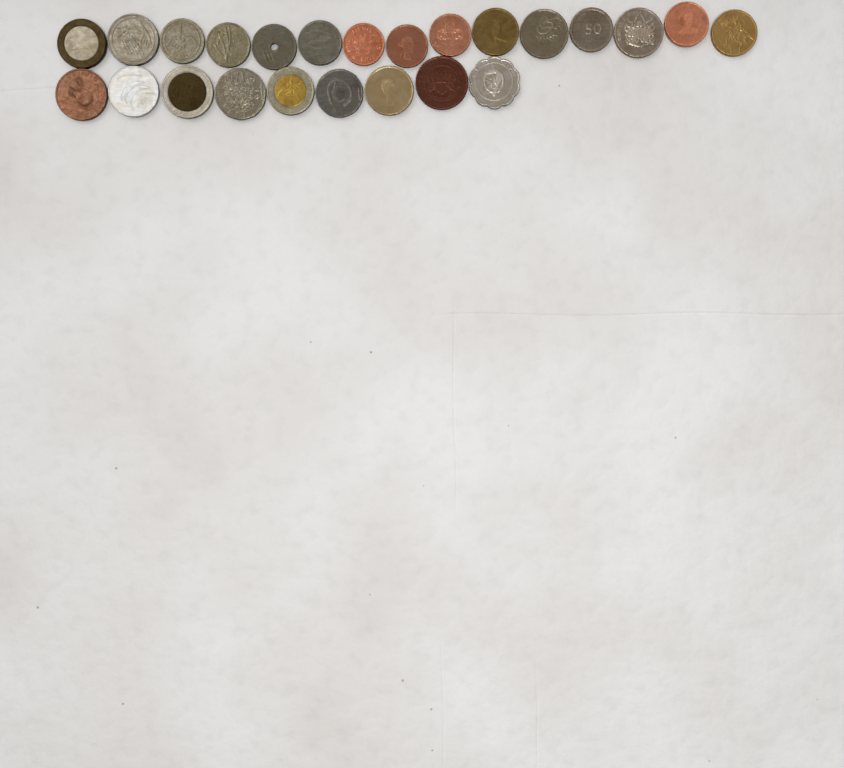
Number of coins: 24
